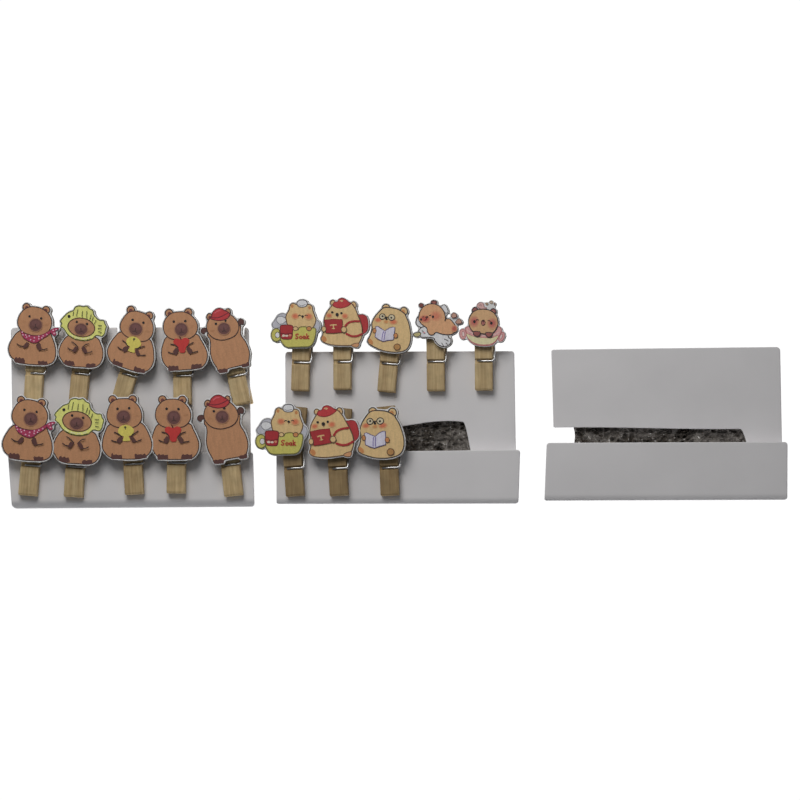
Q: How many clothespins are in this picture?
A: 18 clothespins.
